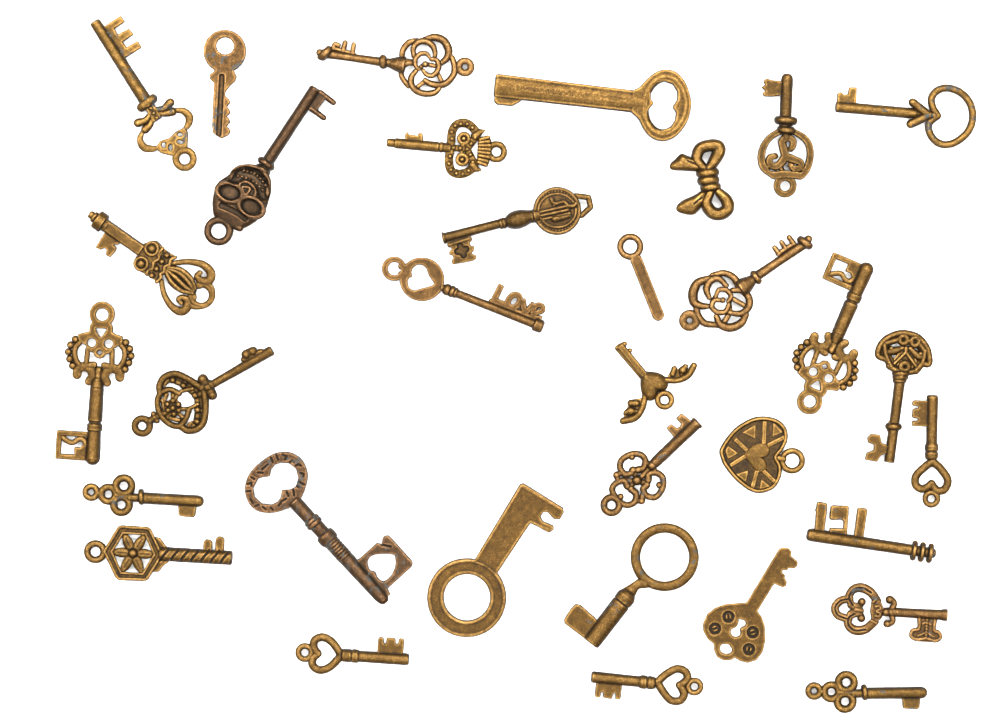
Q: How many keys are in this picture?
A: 30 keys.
